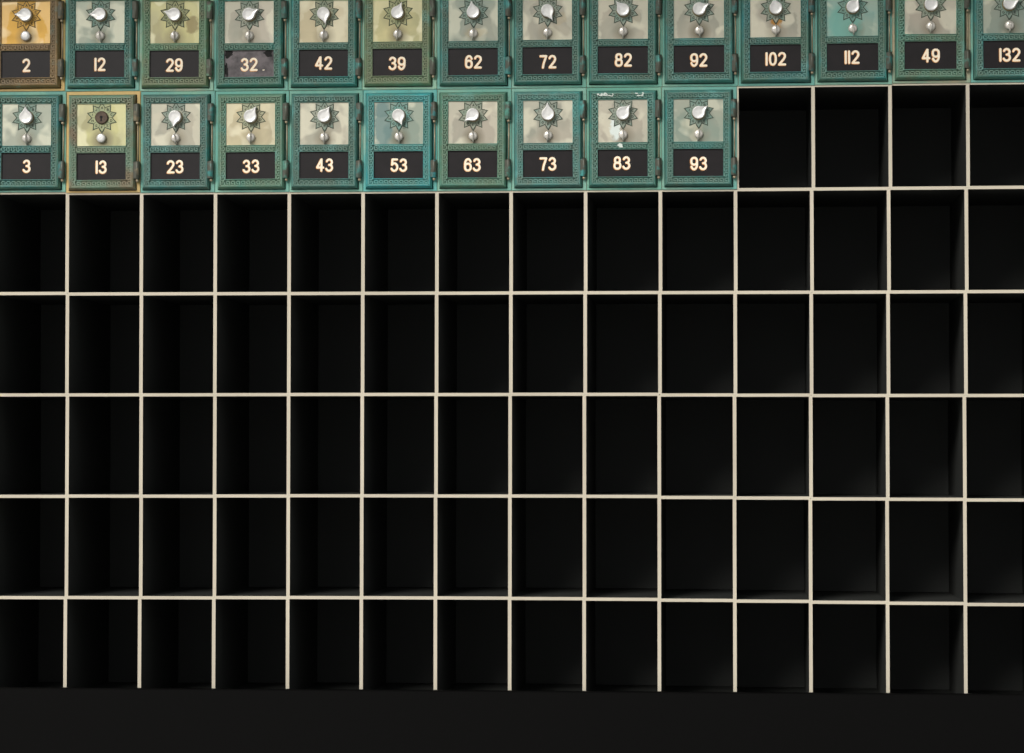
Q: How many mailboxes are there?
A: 24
